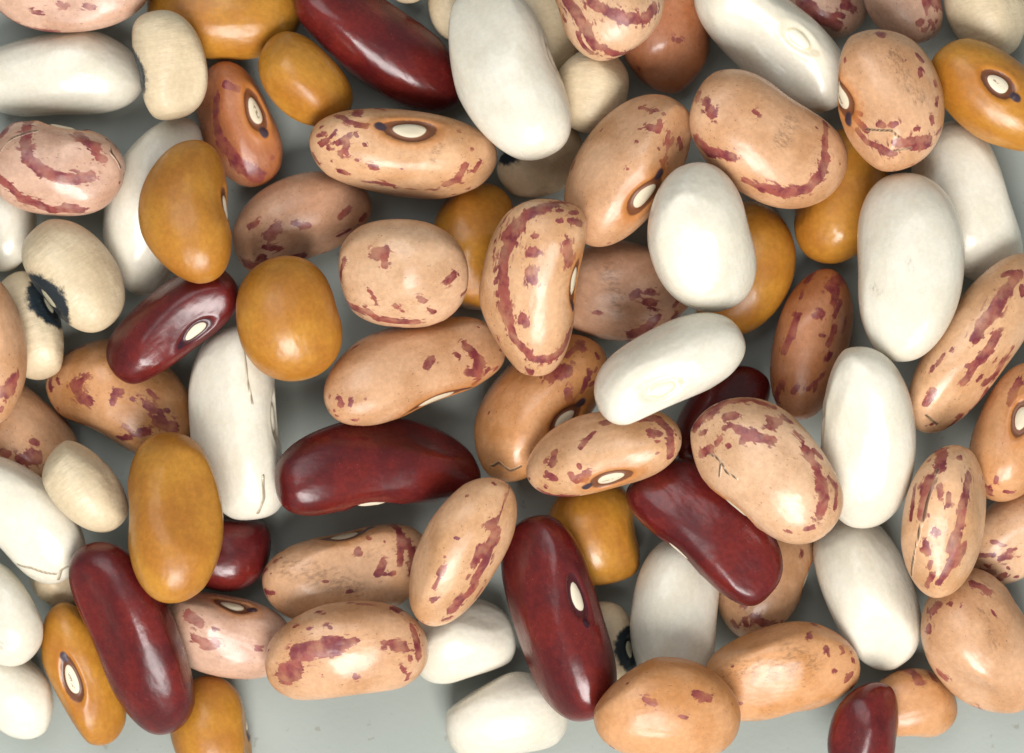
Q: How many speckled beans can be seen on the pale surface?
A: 36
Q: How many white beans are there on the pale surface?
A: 18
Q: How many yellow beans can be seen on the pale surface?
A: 12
